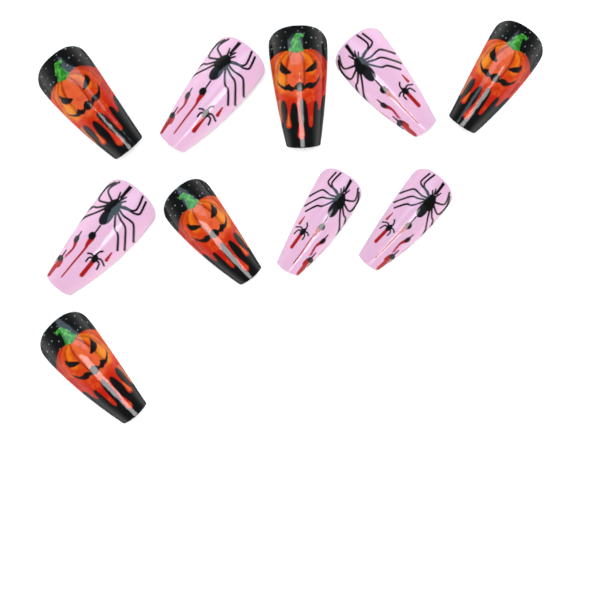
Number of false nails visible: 10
